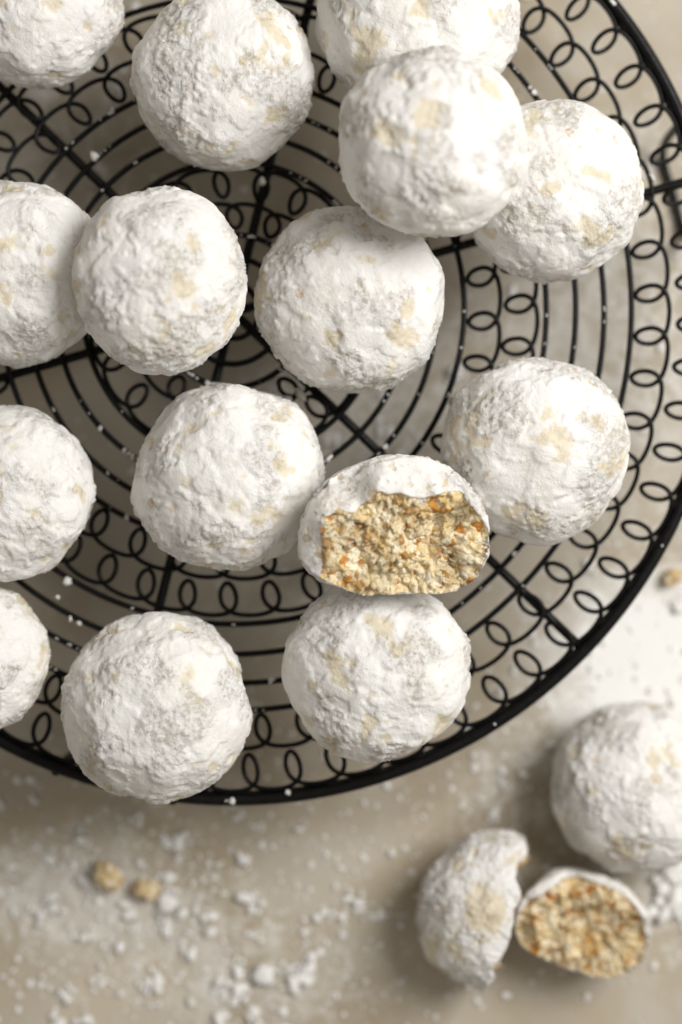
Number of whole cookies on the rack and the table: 15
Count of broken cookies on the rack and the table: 3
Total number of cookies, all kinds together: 18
